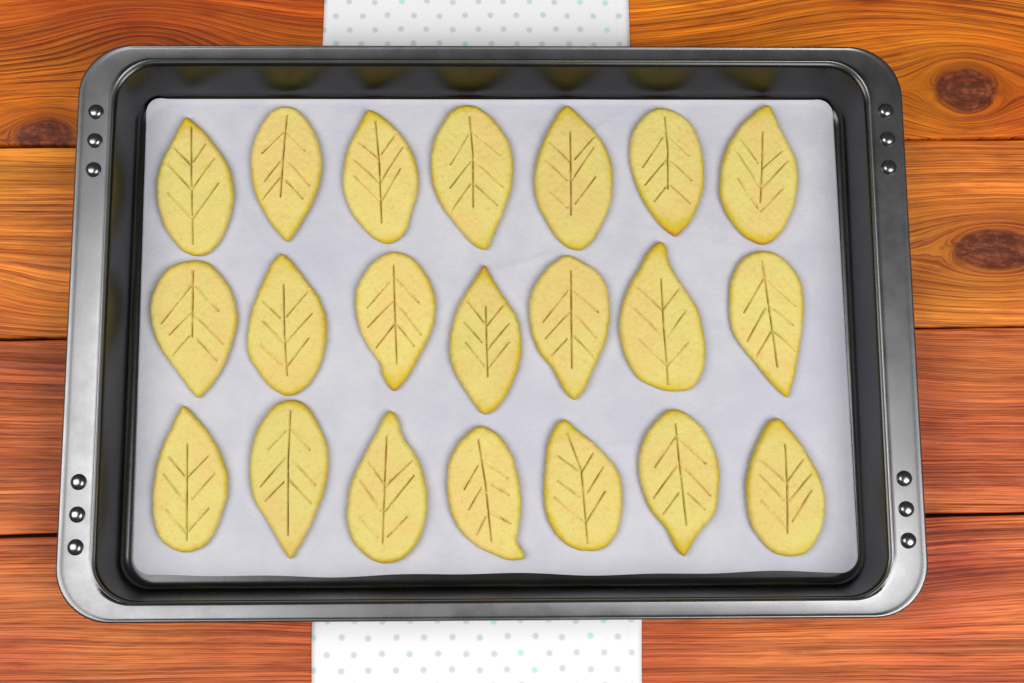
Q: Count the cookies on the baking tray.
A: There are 21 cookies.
